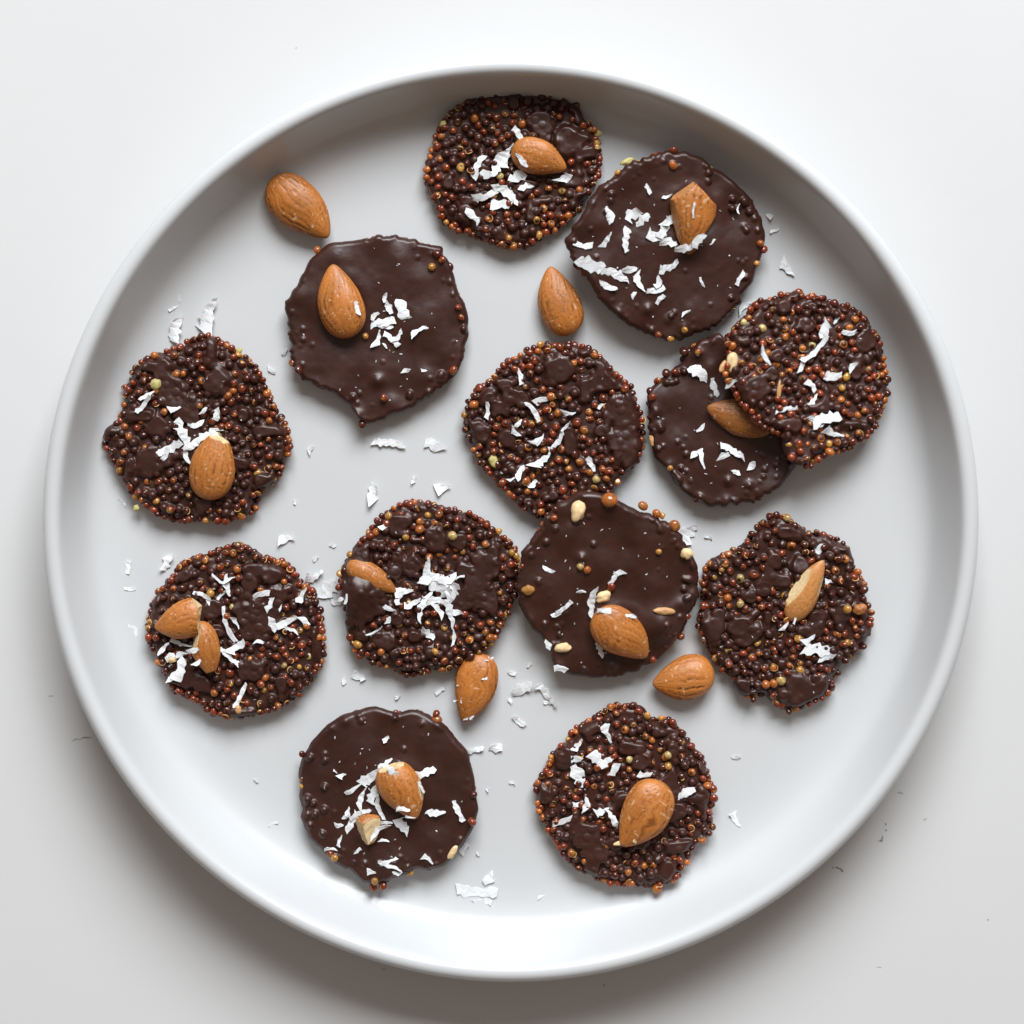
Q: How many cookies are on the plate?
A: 13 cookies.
